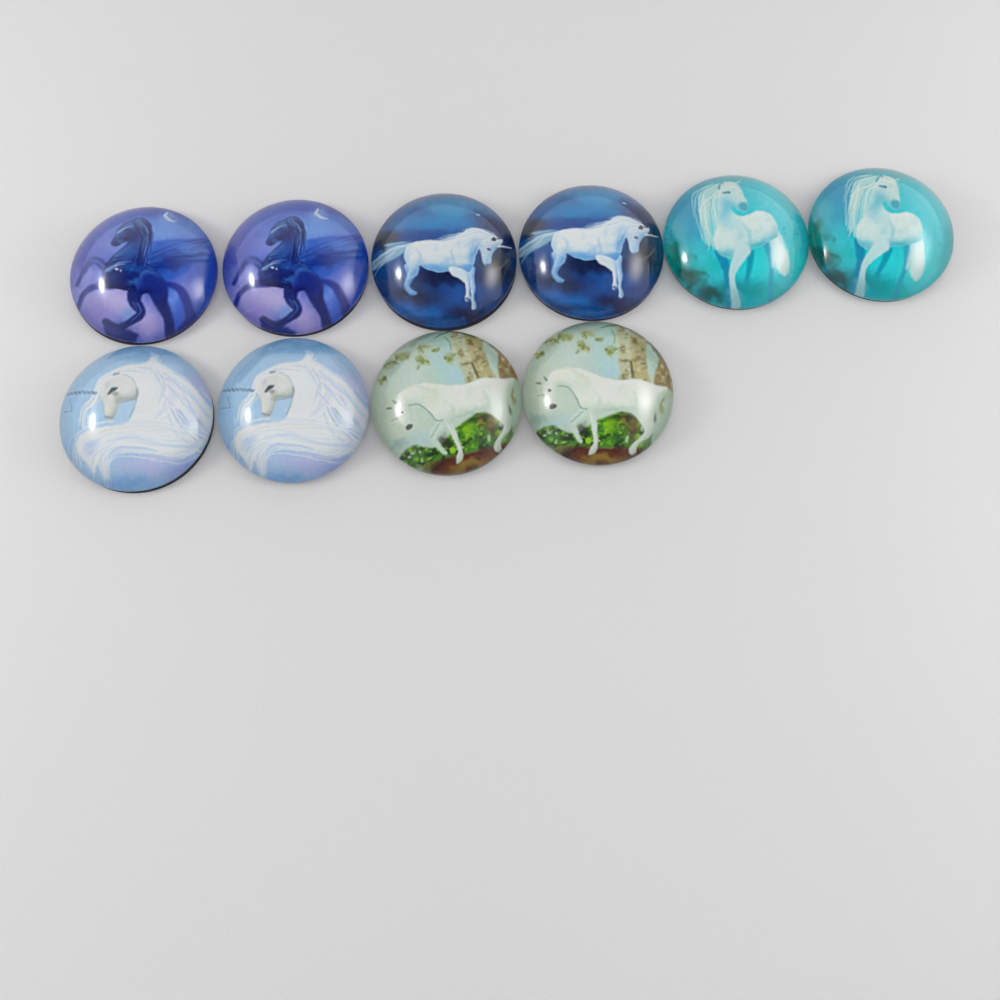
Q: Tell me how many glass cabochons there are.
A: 10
